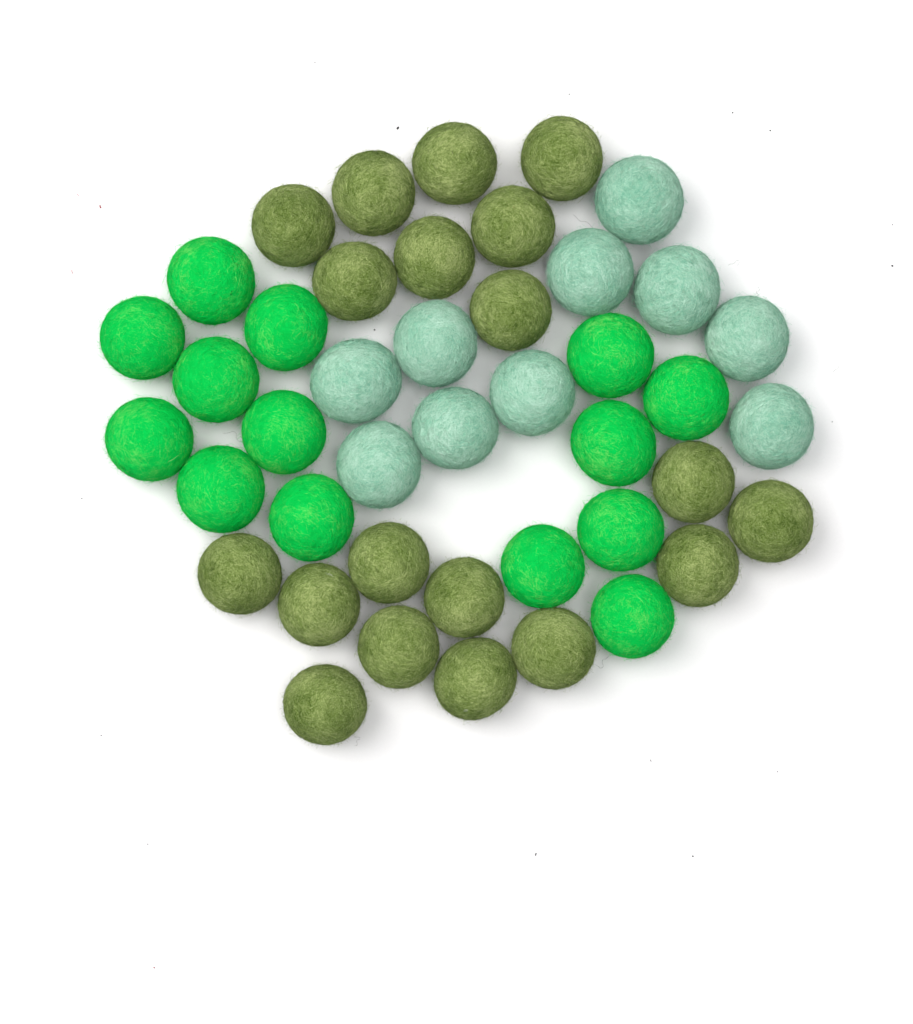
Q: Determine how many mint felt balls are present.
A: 10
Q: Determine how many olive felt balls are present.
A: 19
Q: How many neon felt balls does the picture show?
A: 14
